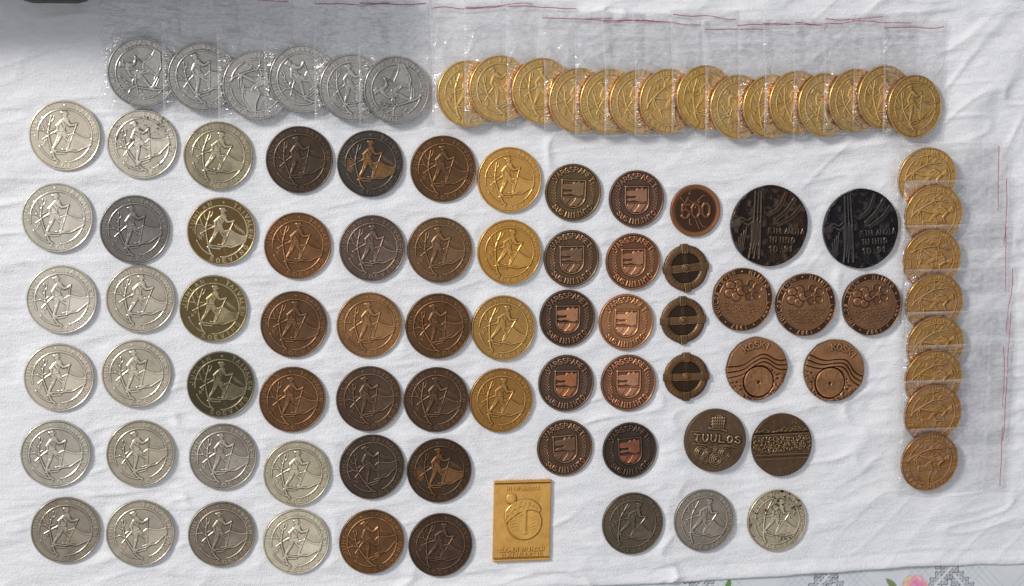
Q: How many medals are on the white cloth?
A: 95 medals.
